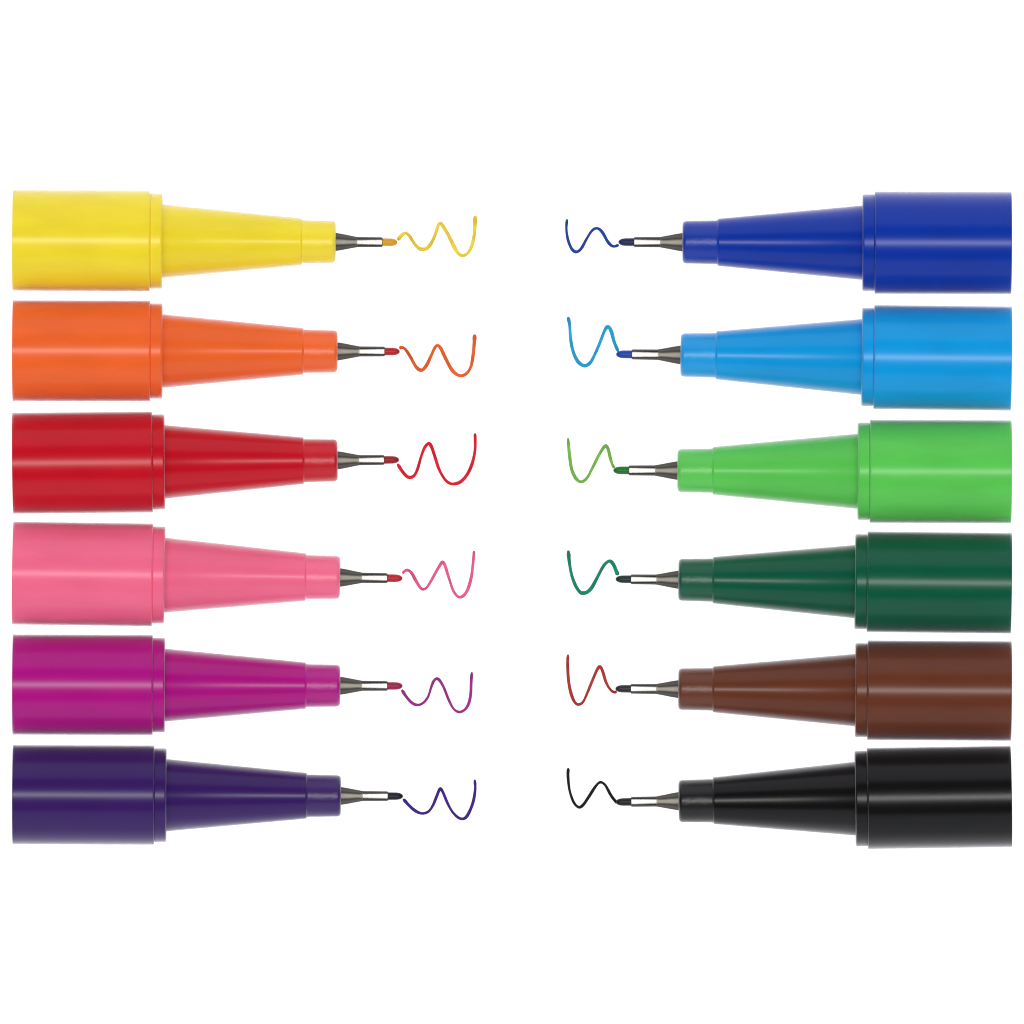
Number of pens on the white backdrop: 12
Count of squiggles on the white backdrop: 12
